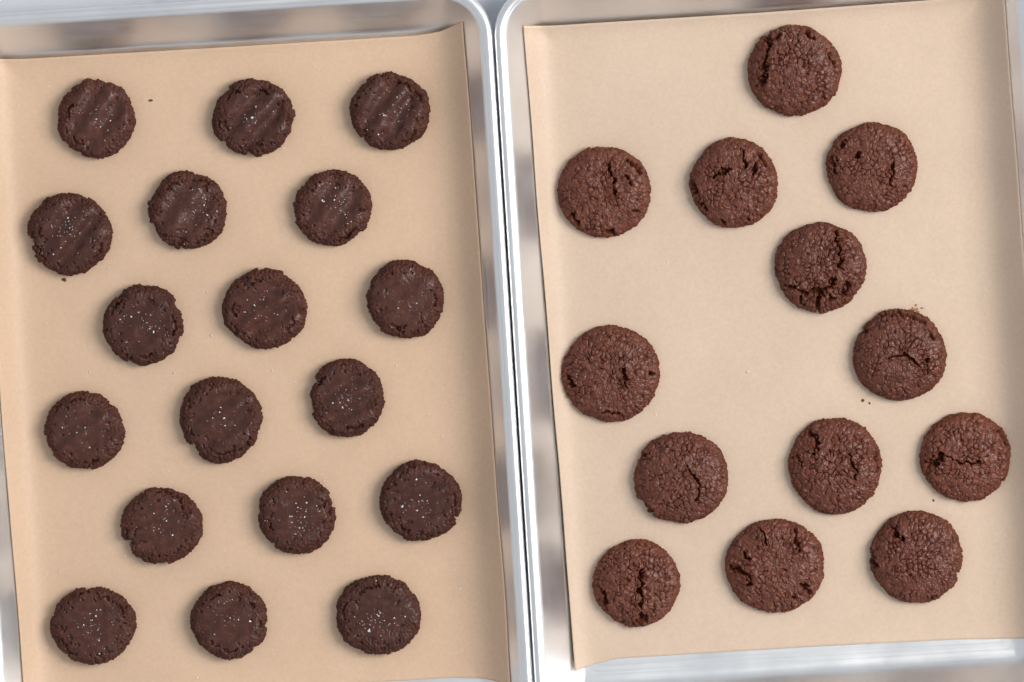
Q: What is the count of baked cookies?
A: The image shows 13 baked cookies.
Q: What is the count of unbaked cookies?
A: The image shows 18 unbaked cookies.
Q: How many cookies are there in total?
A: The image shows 31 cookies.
